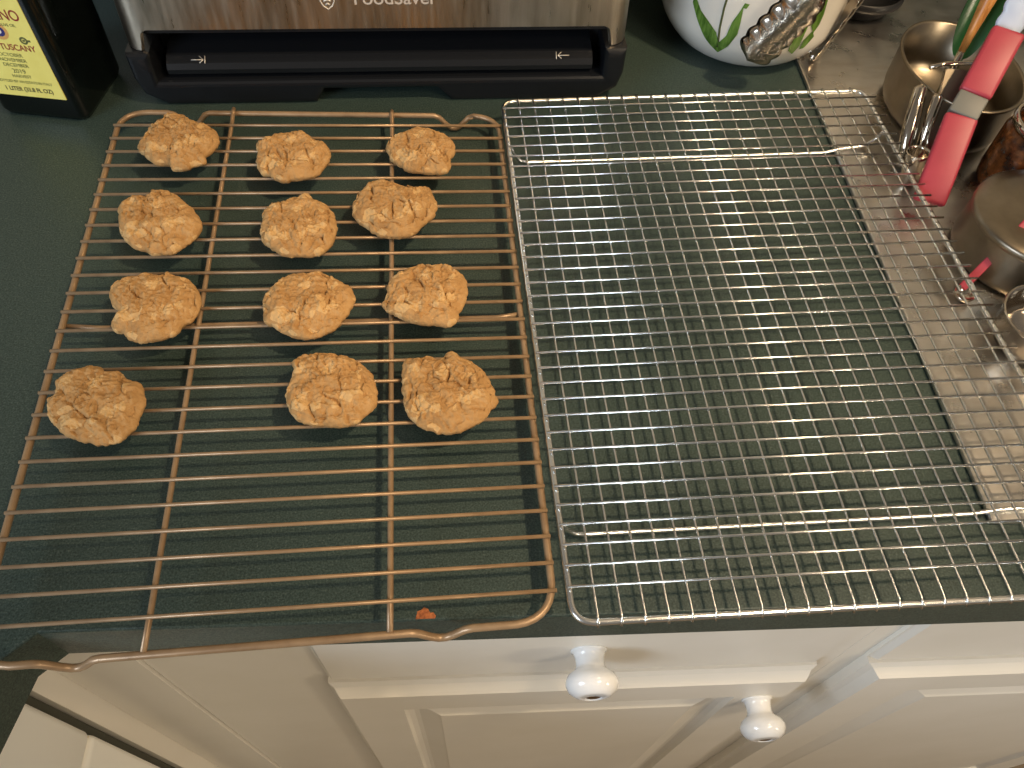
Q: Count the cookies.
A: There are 12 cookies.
